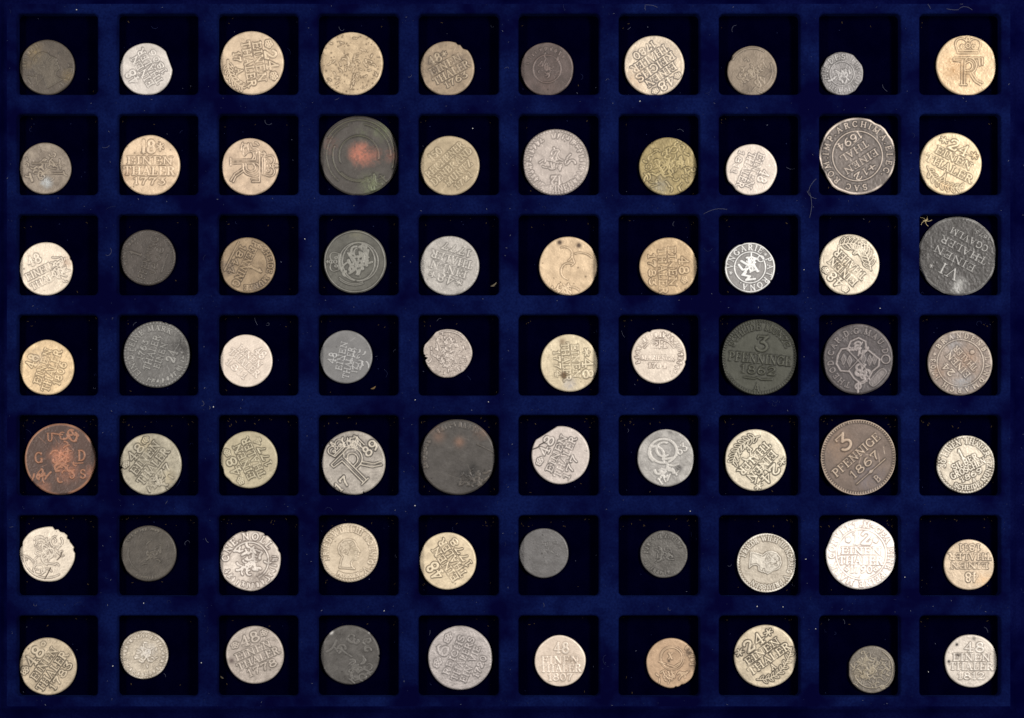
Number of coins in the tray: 70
